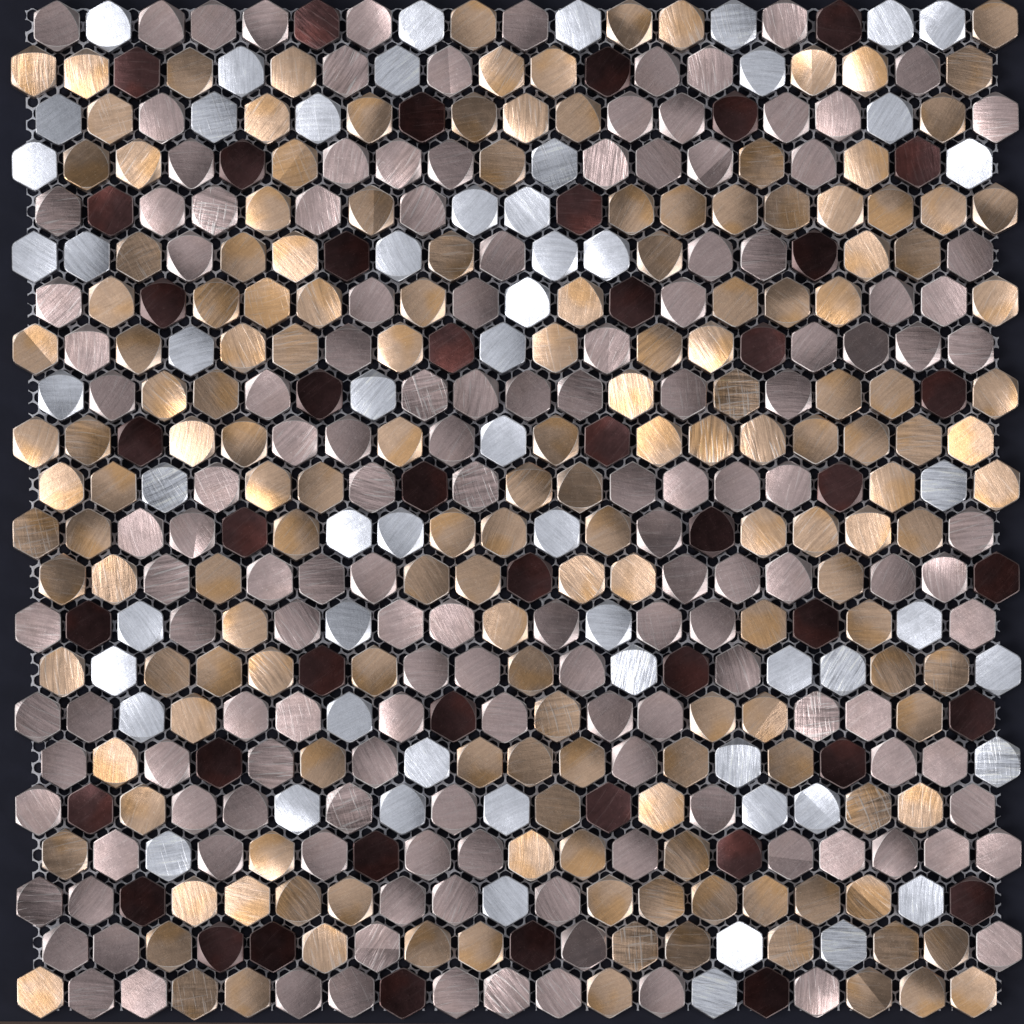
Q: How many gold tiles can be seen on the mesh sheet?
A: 167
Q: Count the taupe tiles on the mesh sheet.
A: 147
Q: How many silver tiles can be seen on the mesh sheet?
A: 59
